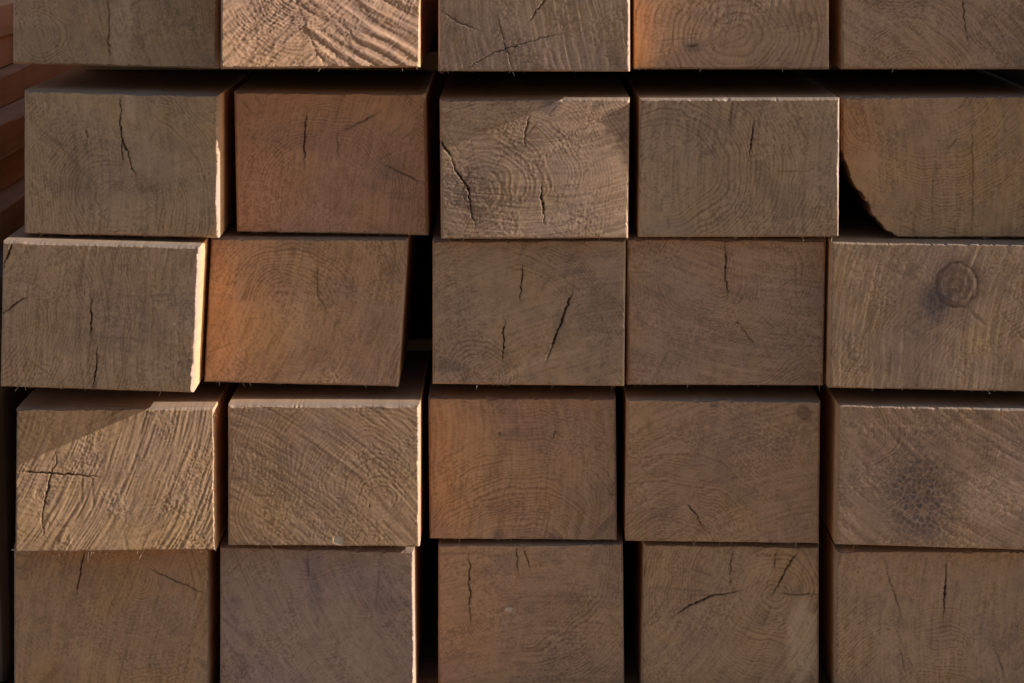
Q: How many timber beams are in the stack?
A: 25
